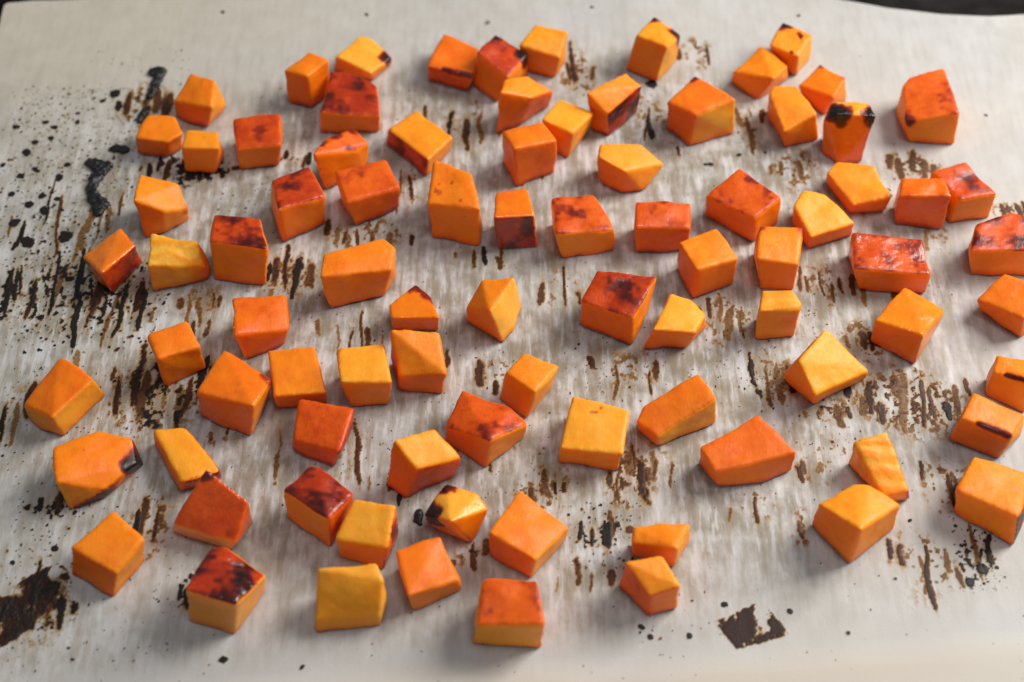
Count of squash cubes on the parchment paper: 86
